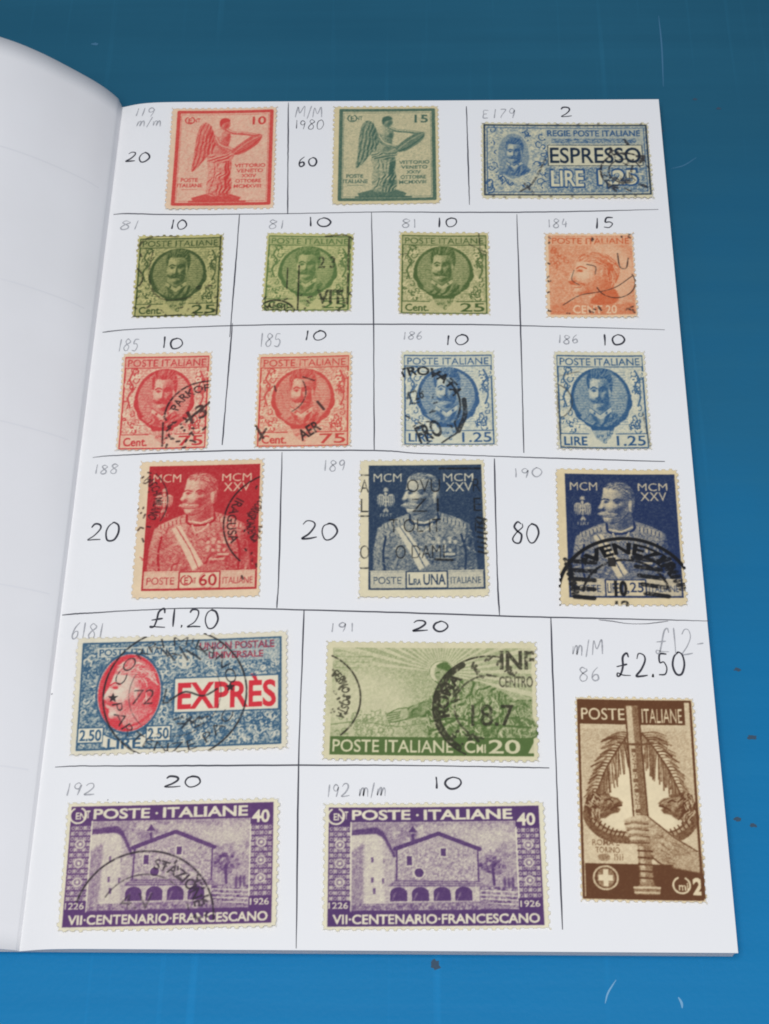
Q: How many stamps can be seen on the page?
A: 19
